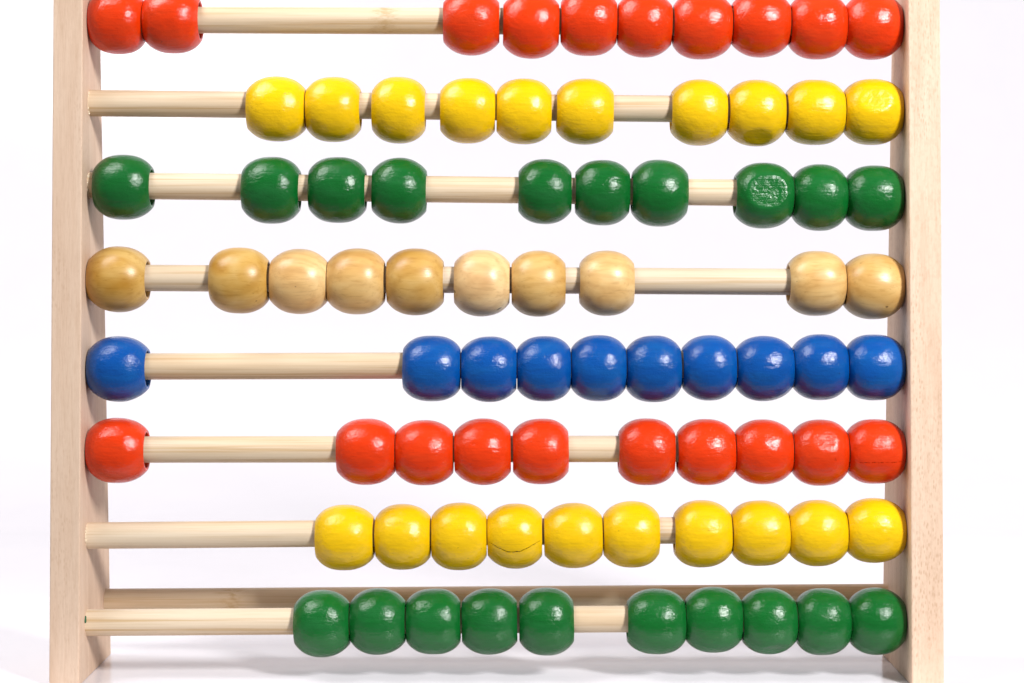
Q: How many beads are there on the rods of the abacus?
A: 80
